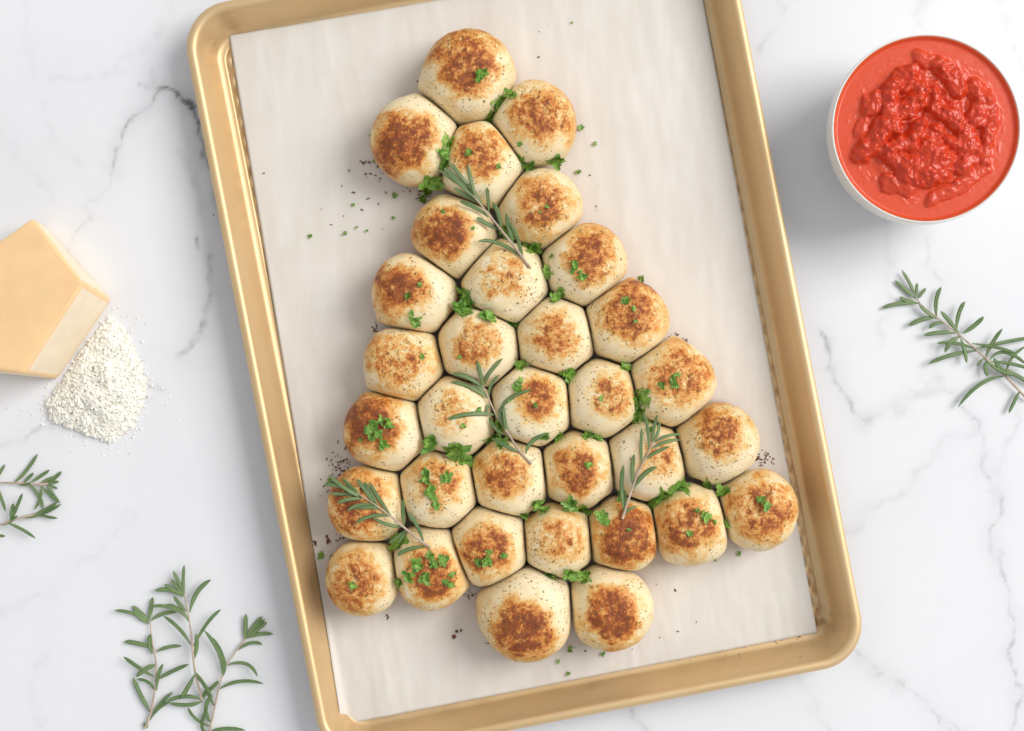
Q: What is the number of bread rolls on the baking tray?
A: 33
